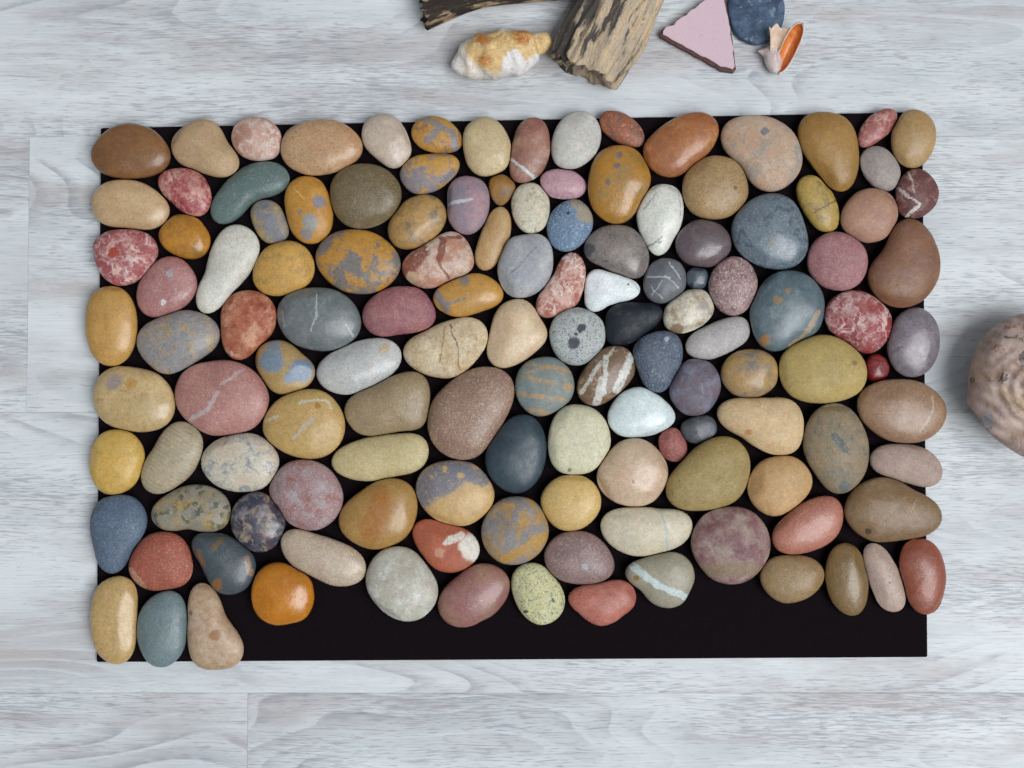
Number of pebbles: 129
